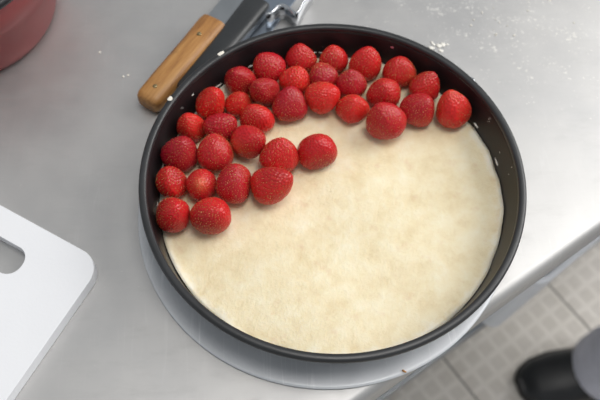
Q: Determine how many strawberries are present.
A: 34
